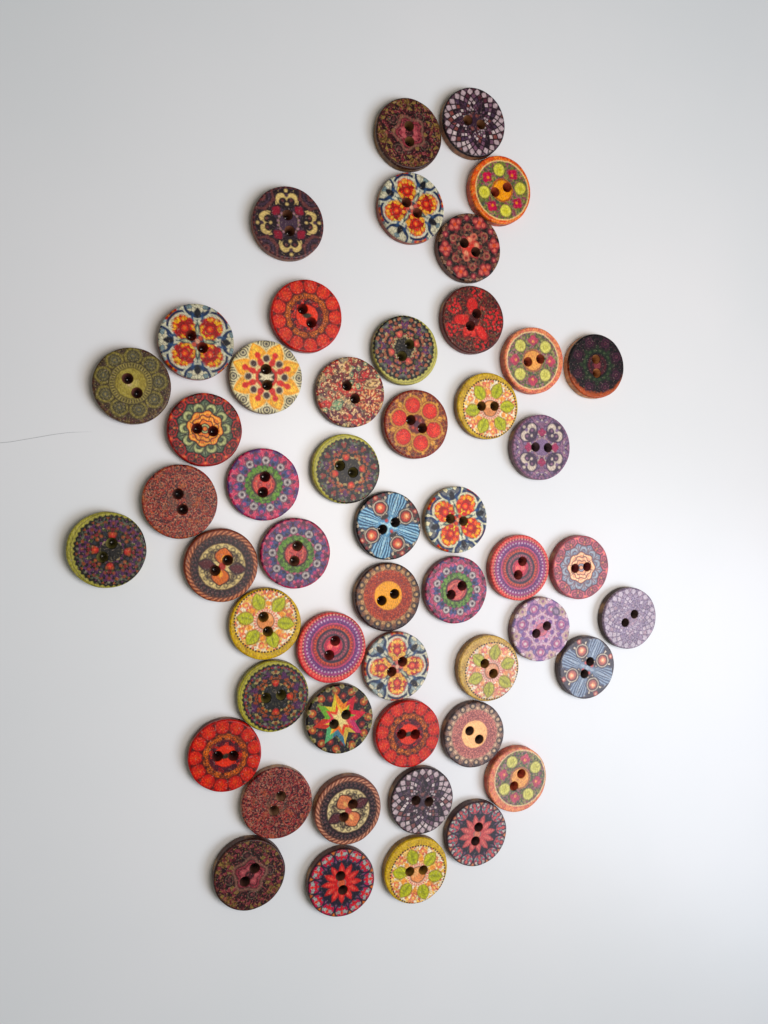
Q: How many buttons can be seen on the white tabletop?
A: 51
